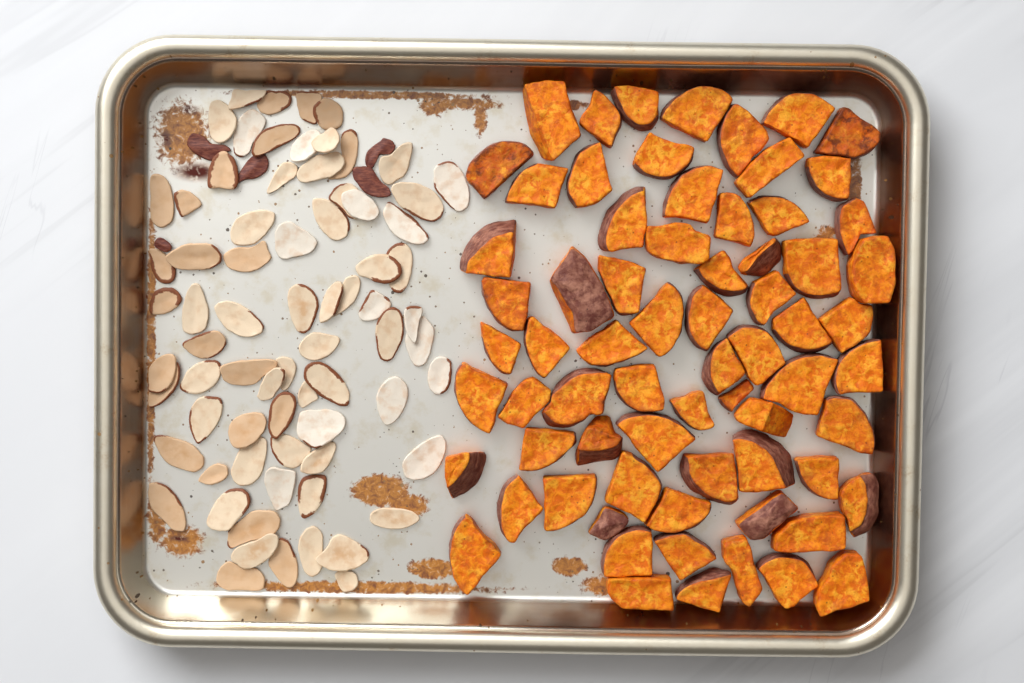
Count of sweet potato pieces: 70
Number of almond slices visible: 78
